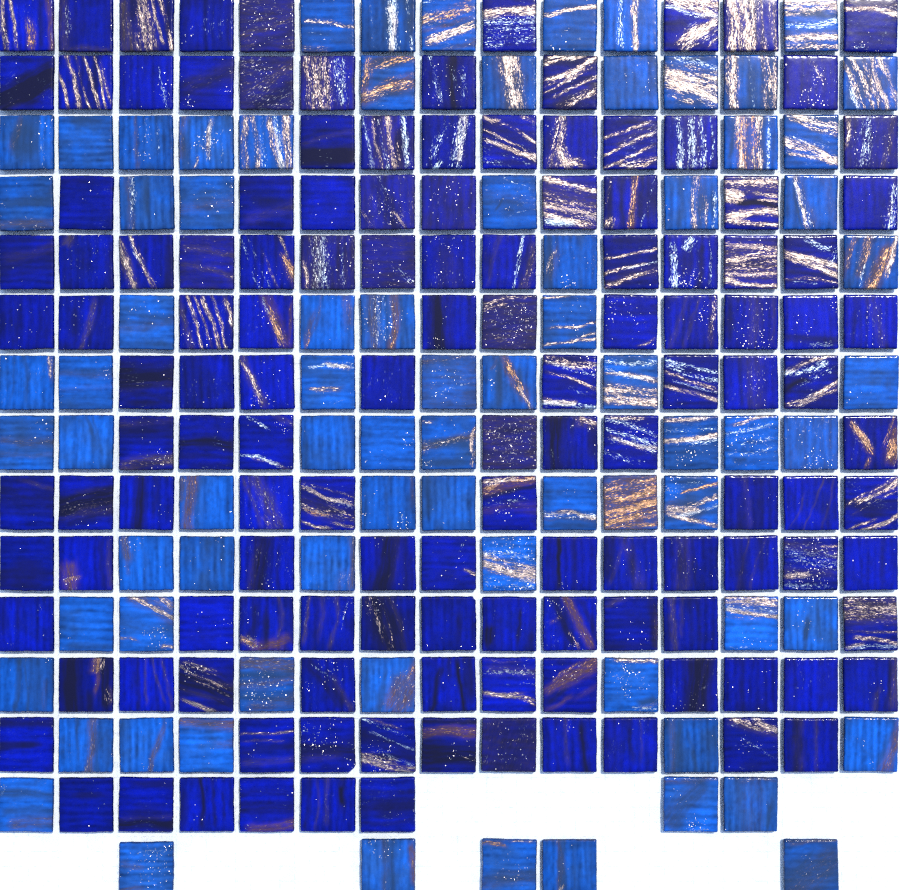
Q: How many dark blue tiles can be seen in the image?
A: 132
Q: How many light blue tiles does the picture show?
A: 77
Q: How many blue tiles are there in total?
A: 209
